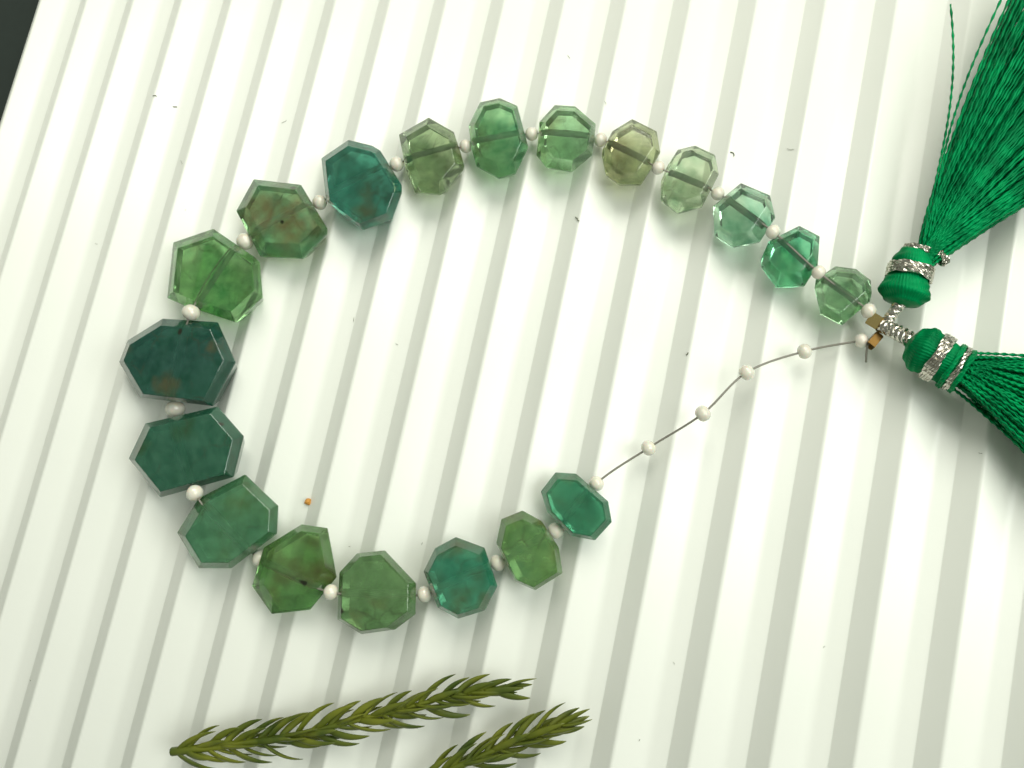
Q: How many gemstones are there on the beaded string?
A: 19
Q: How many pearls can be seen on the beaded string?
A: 25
